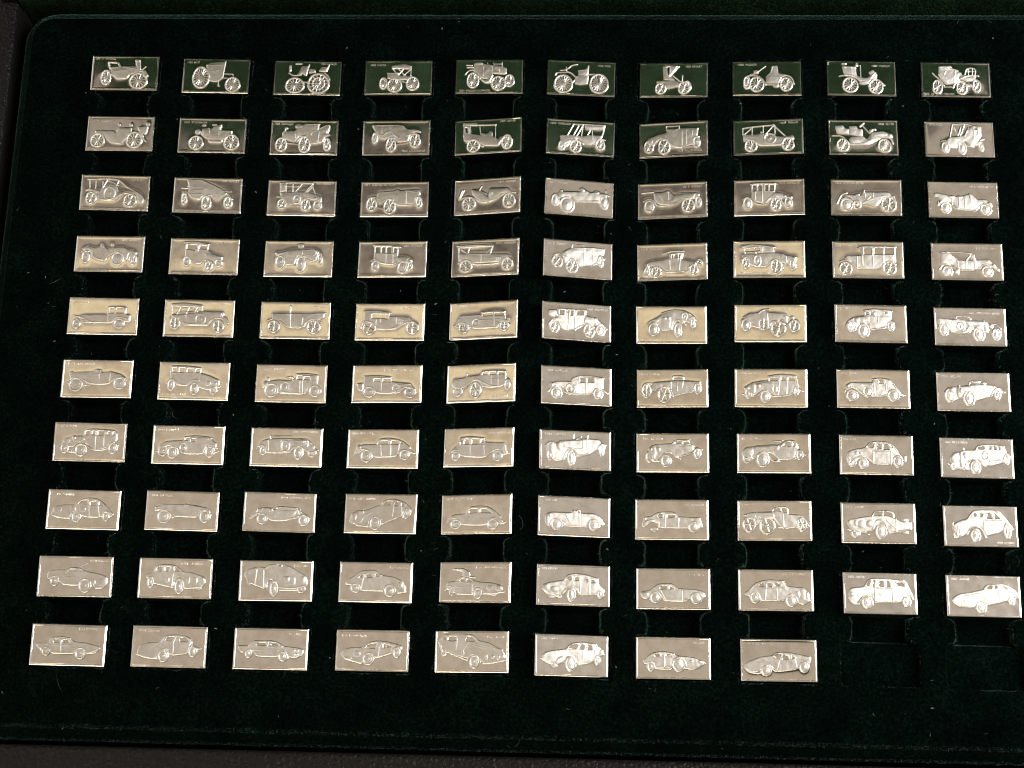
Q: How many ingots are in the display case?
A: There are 98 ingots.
